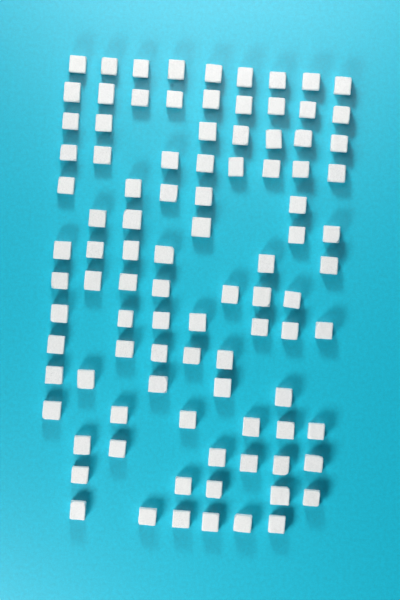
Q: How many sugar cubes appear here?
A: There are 96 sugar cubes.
